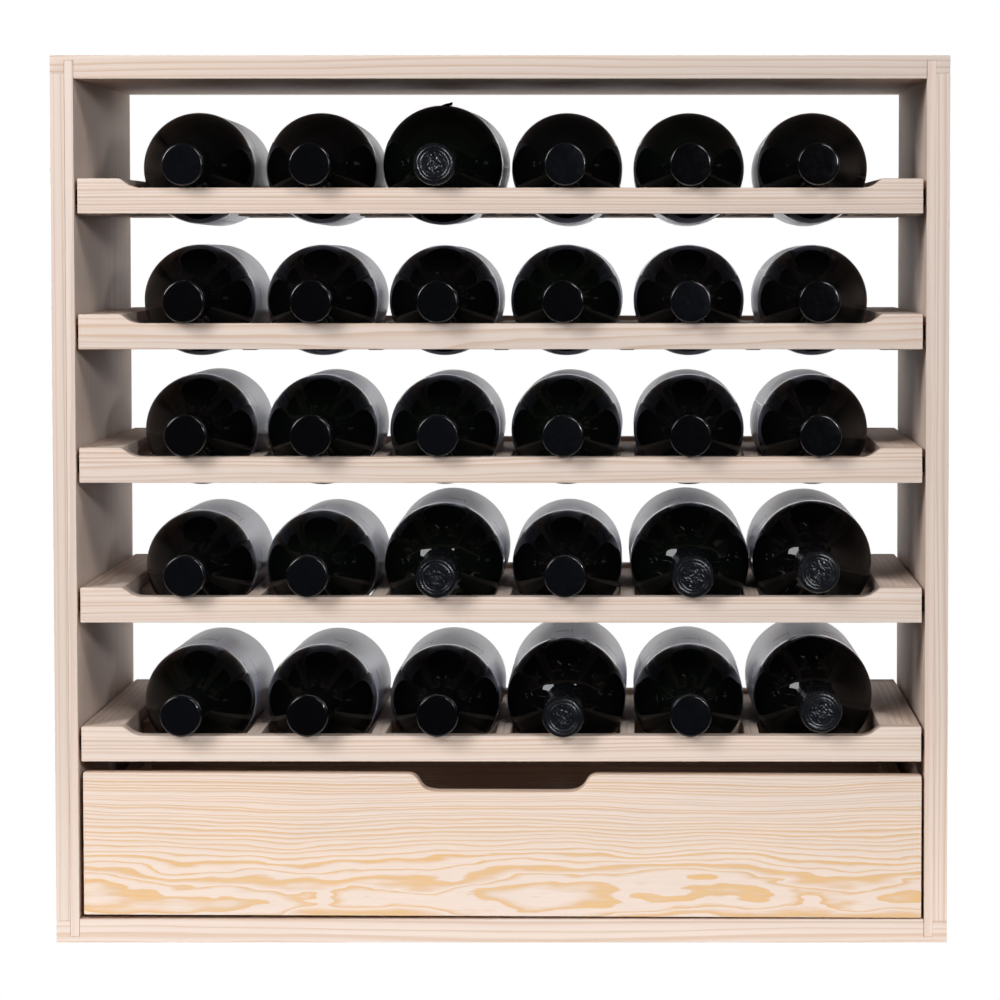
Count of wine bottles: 30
